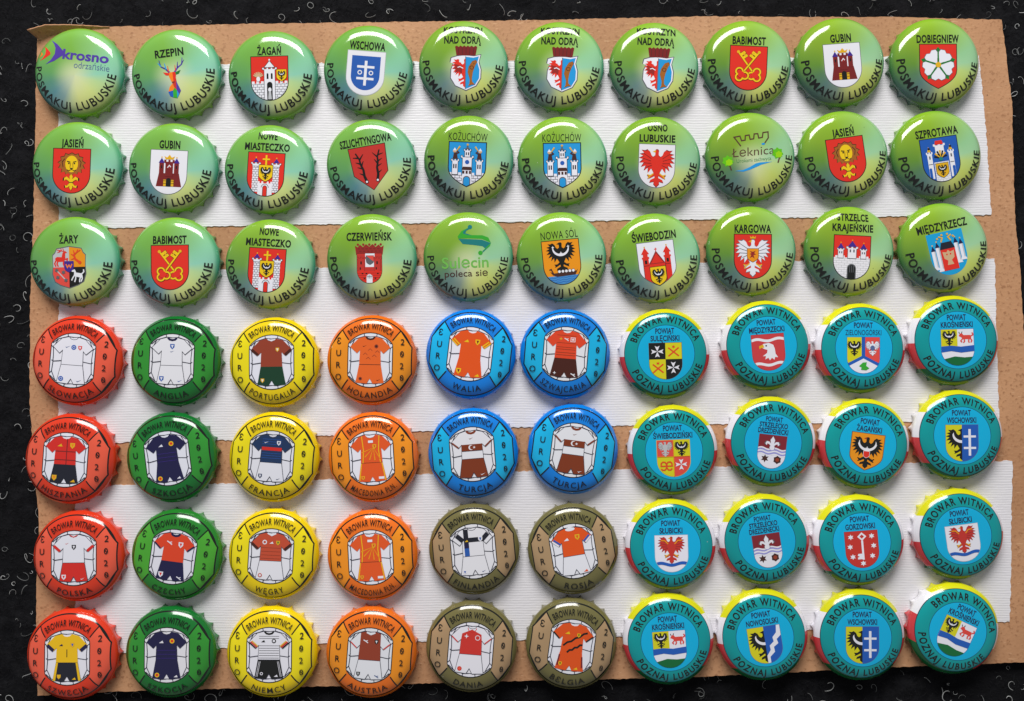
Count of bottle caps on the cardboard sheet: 70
